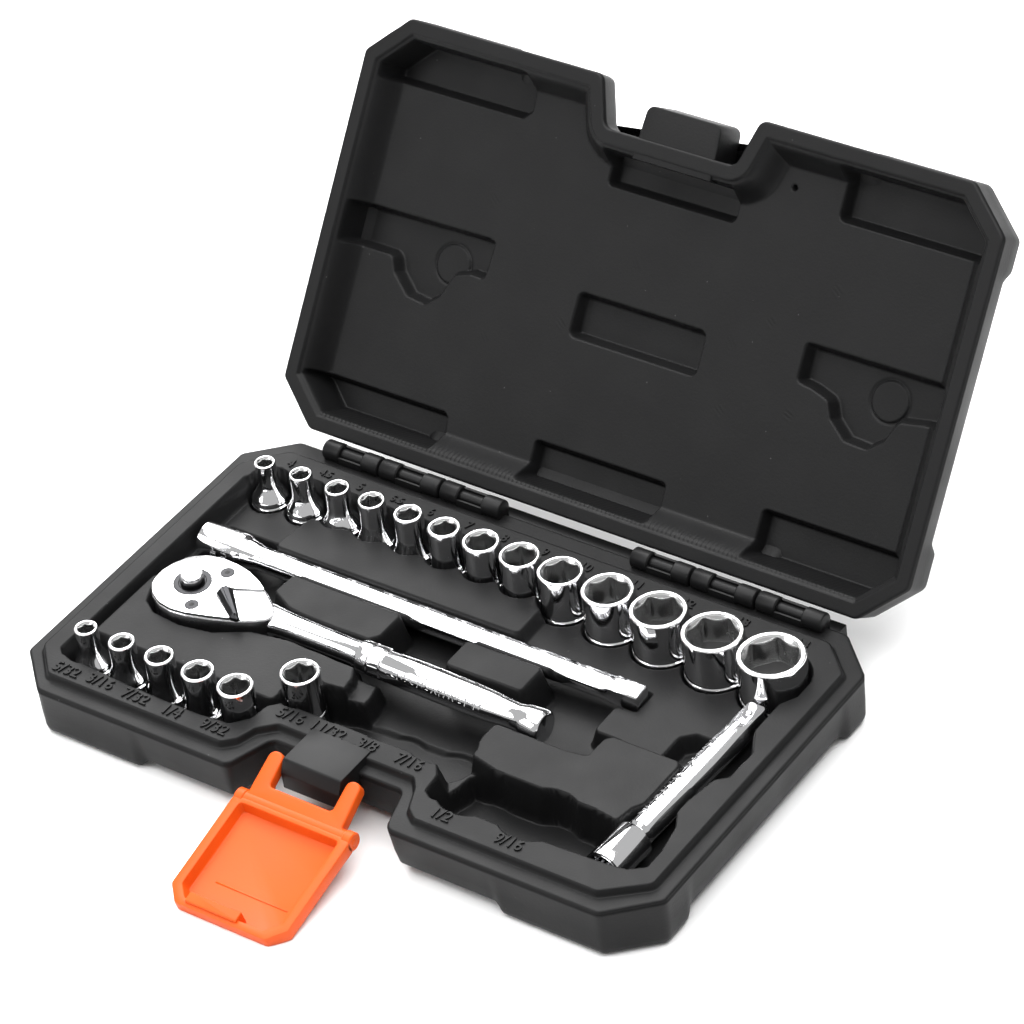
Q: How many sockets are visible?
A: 19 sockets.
